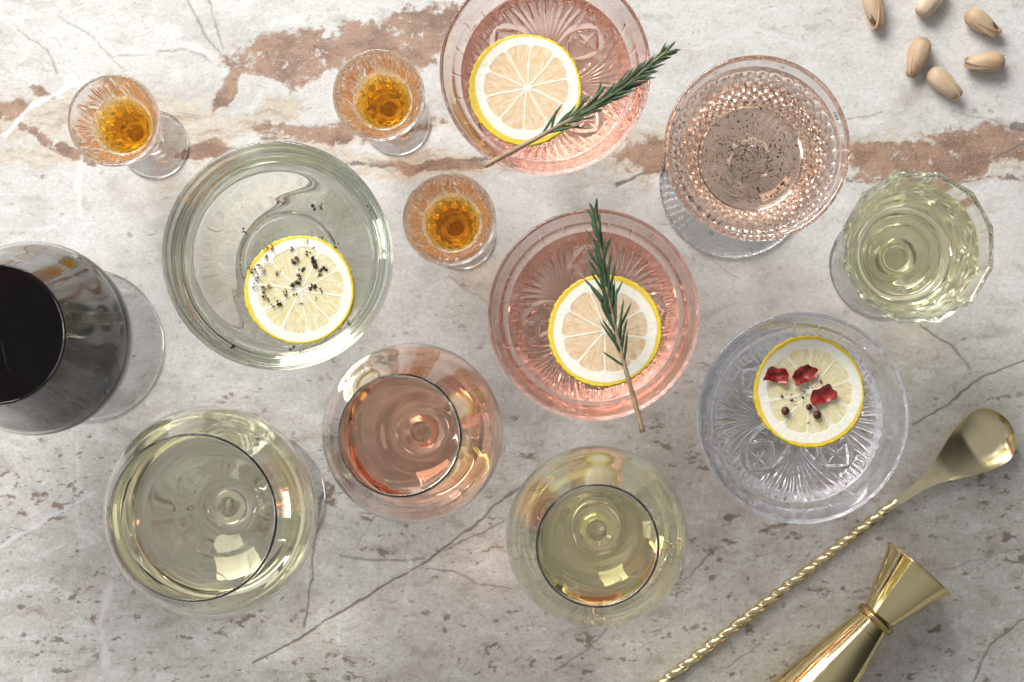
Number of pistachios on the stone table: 6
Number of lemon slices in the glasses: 4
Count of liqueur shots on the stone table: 3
